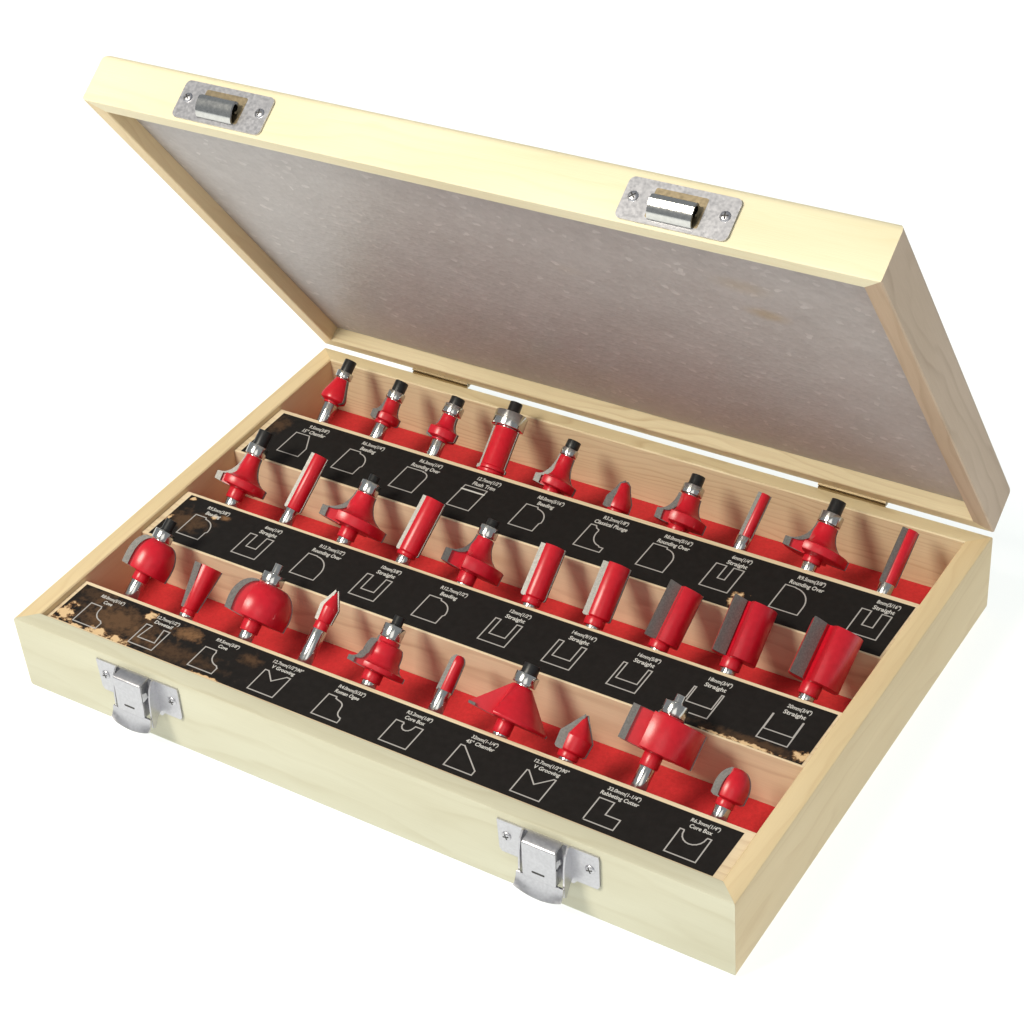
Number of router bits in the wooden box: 30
